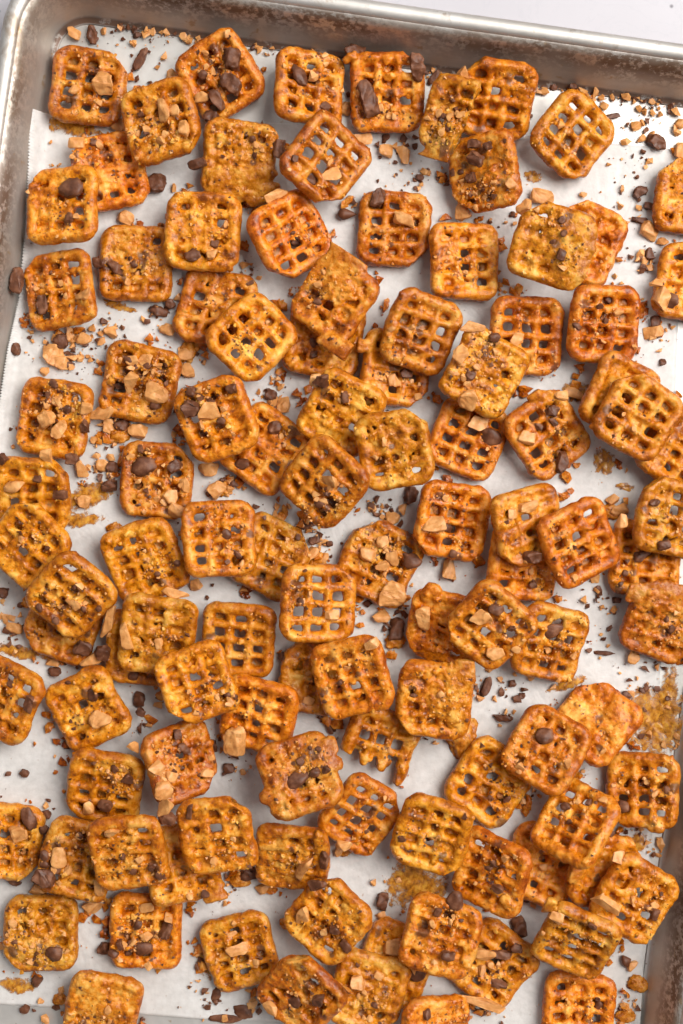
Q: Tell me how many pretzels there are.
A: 108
